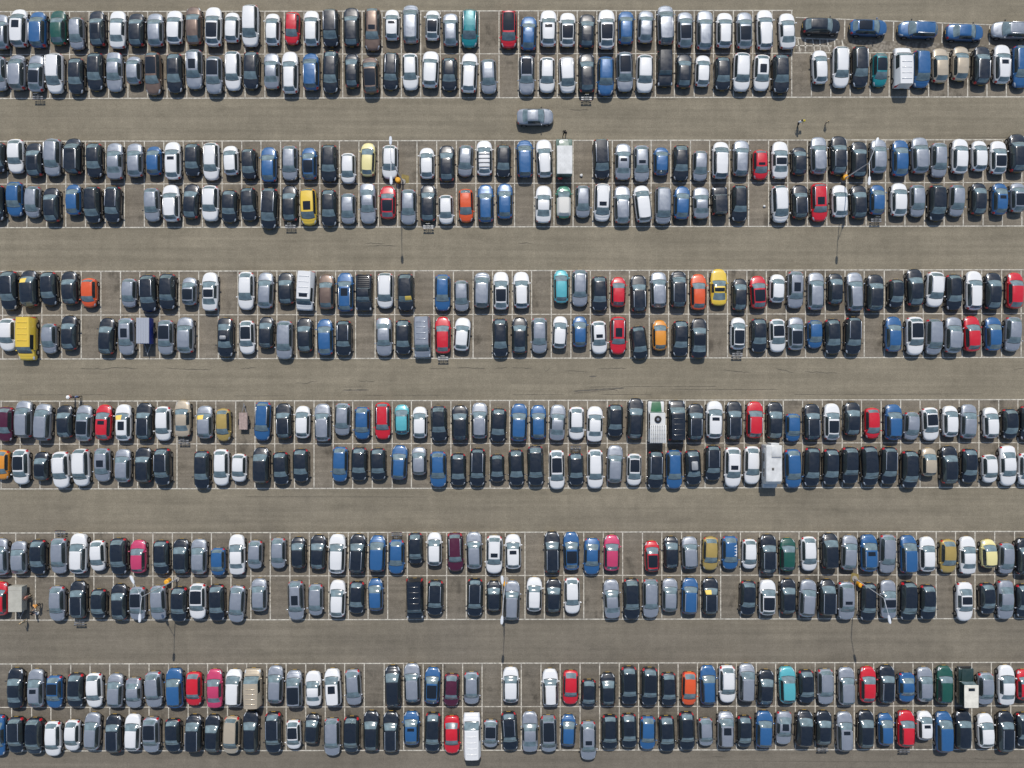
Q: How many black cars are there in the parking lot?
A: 199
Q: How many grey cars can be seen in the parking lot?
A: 135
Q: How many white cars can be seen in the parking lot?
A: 128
